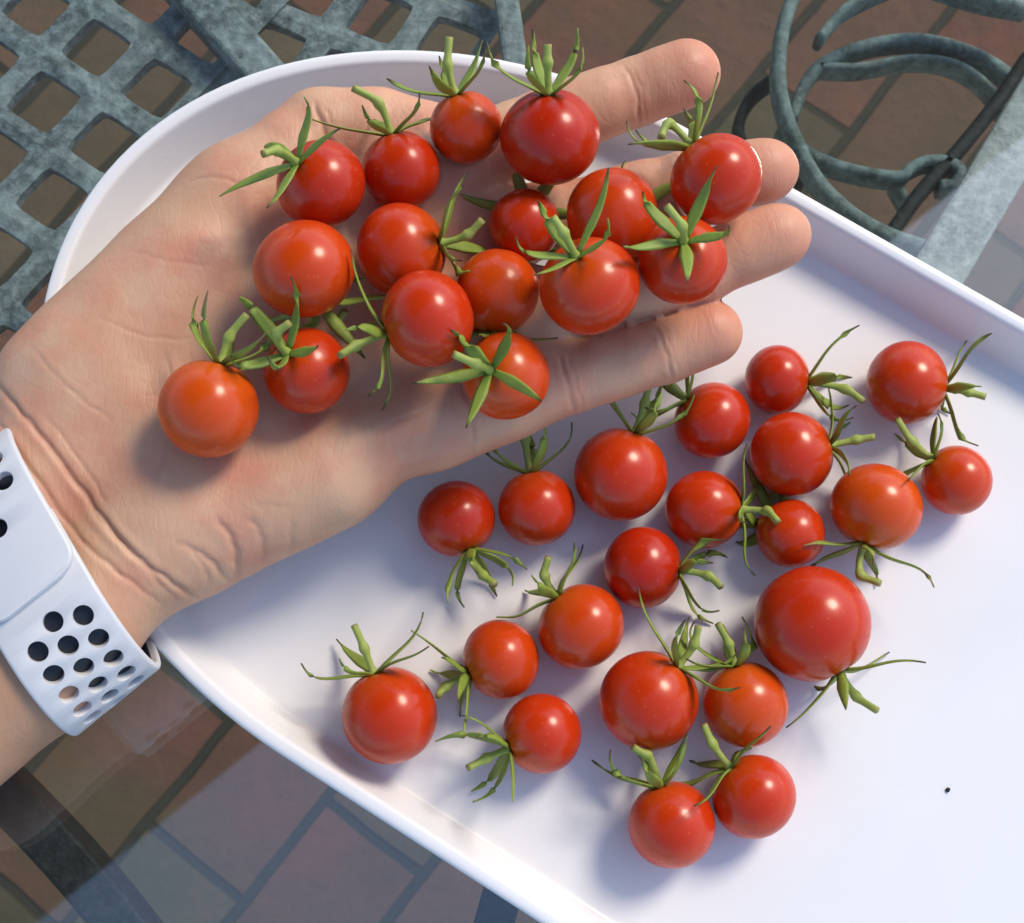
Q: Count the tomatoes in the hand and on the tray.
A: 37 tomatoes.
